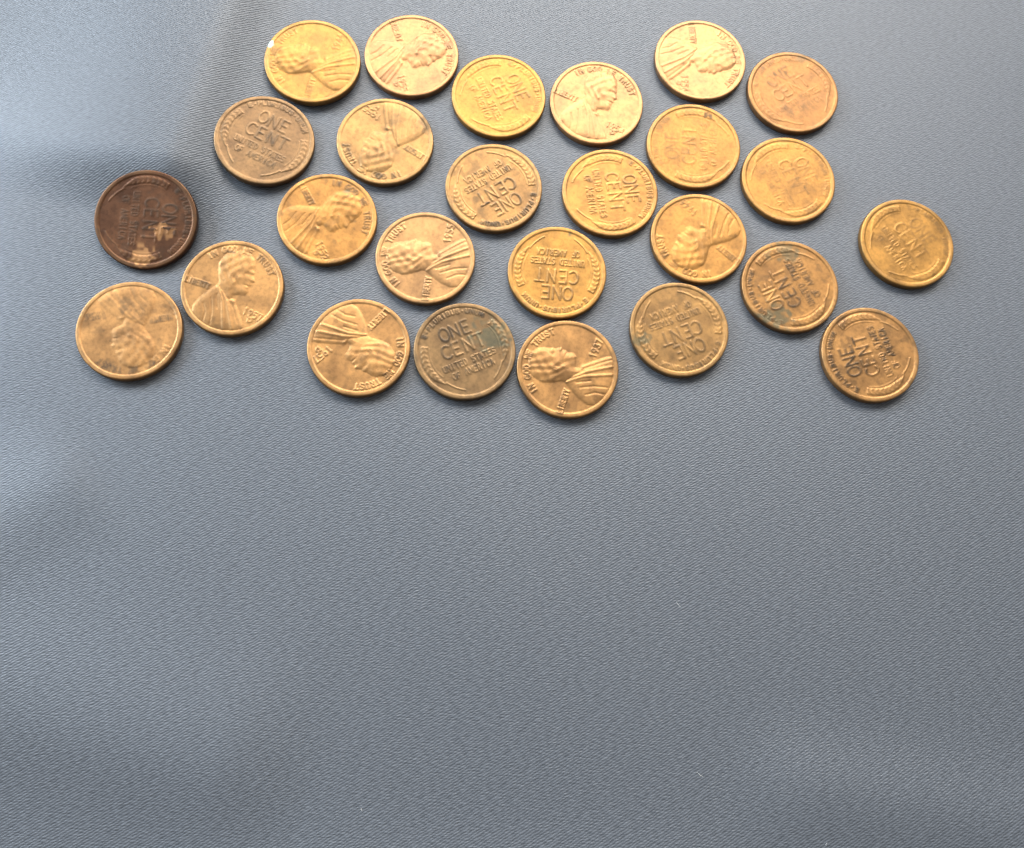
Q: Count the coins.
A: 26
